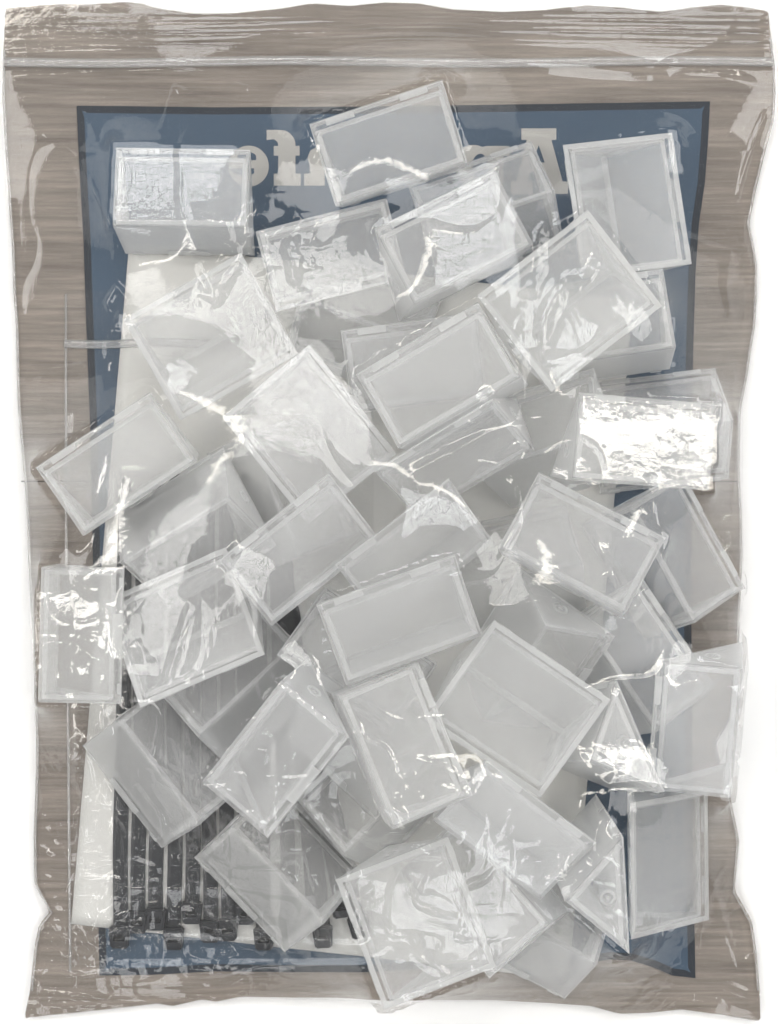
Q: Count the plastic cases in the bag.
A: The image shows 47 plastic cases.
